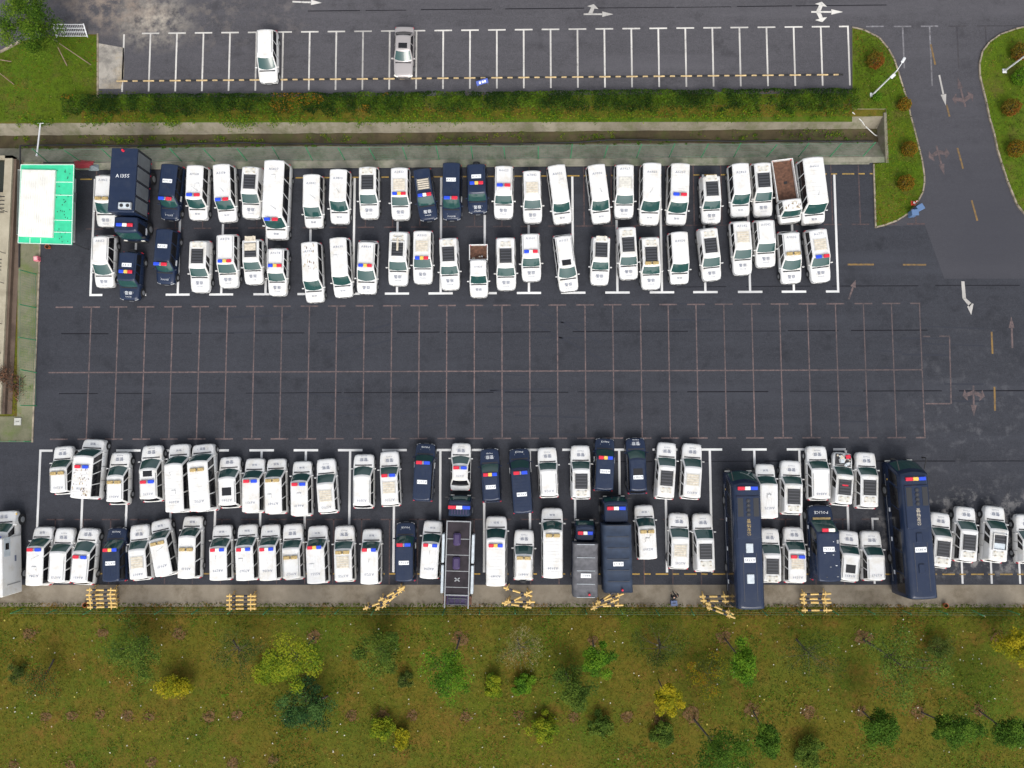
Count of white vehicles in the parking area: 98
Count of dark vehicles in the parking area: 20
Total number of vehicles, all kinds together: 118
